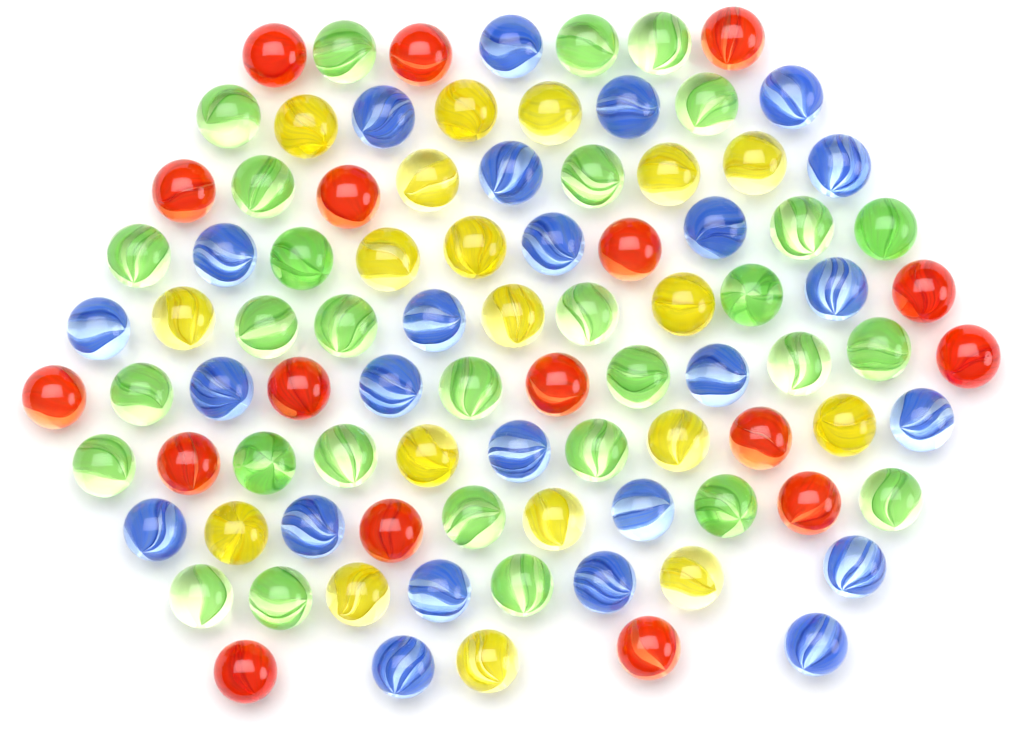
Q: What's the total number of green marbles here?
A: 30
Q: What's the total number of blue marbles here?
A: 25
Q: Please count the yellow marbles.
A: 19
